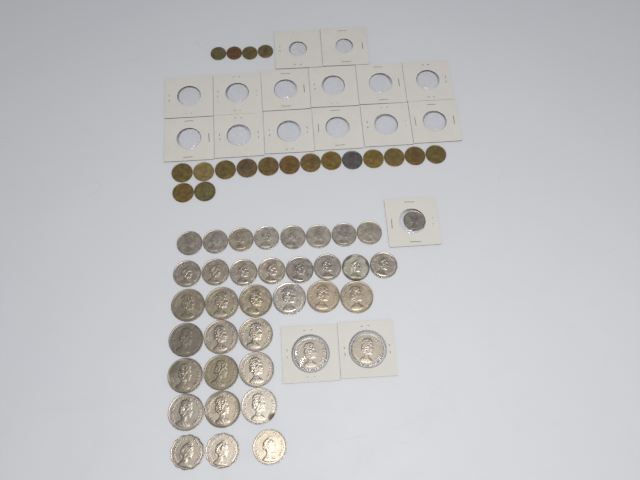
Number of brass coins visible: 18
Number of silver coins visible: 38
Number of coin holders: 17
